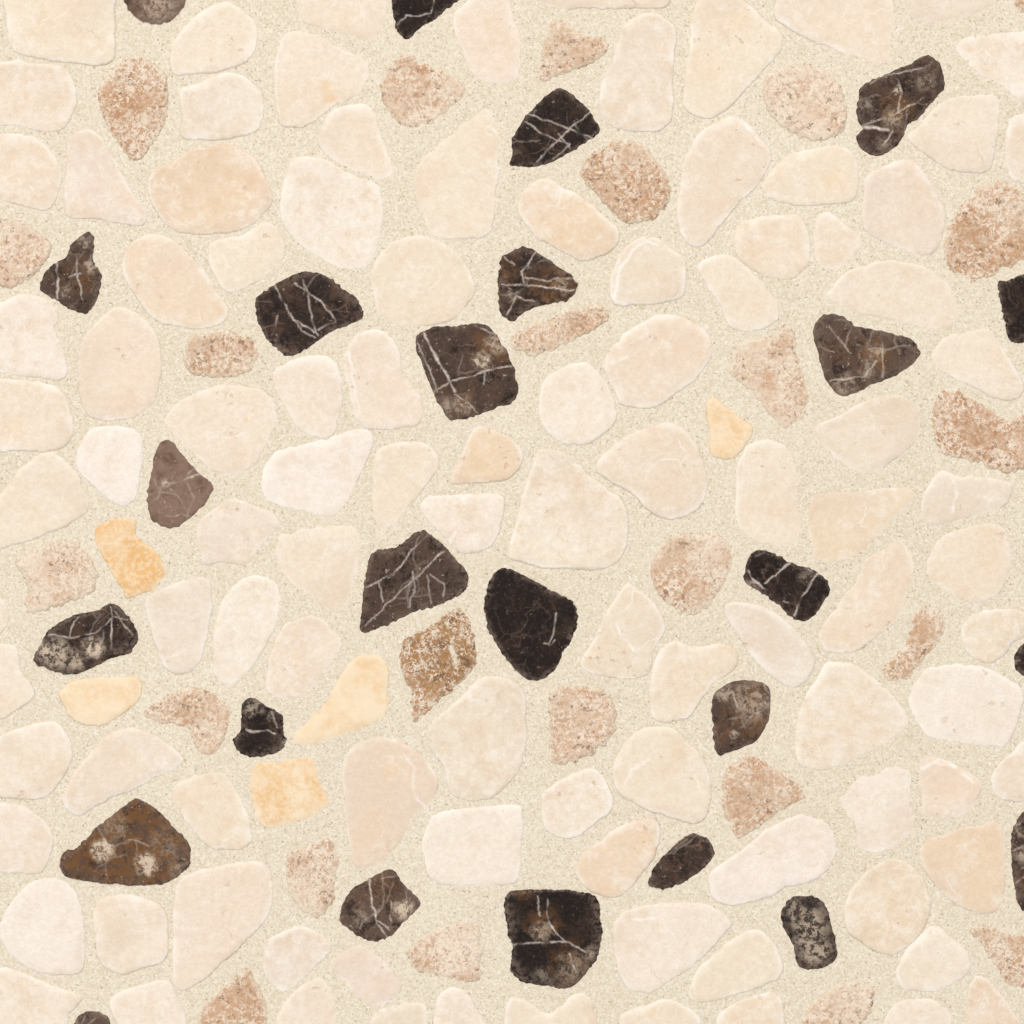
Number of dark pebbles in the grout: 25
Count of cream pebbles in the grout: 103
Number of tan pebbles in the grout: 24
